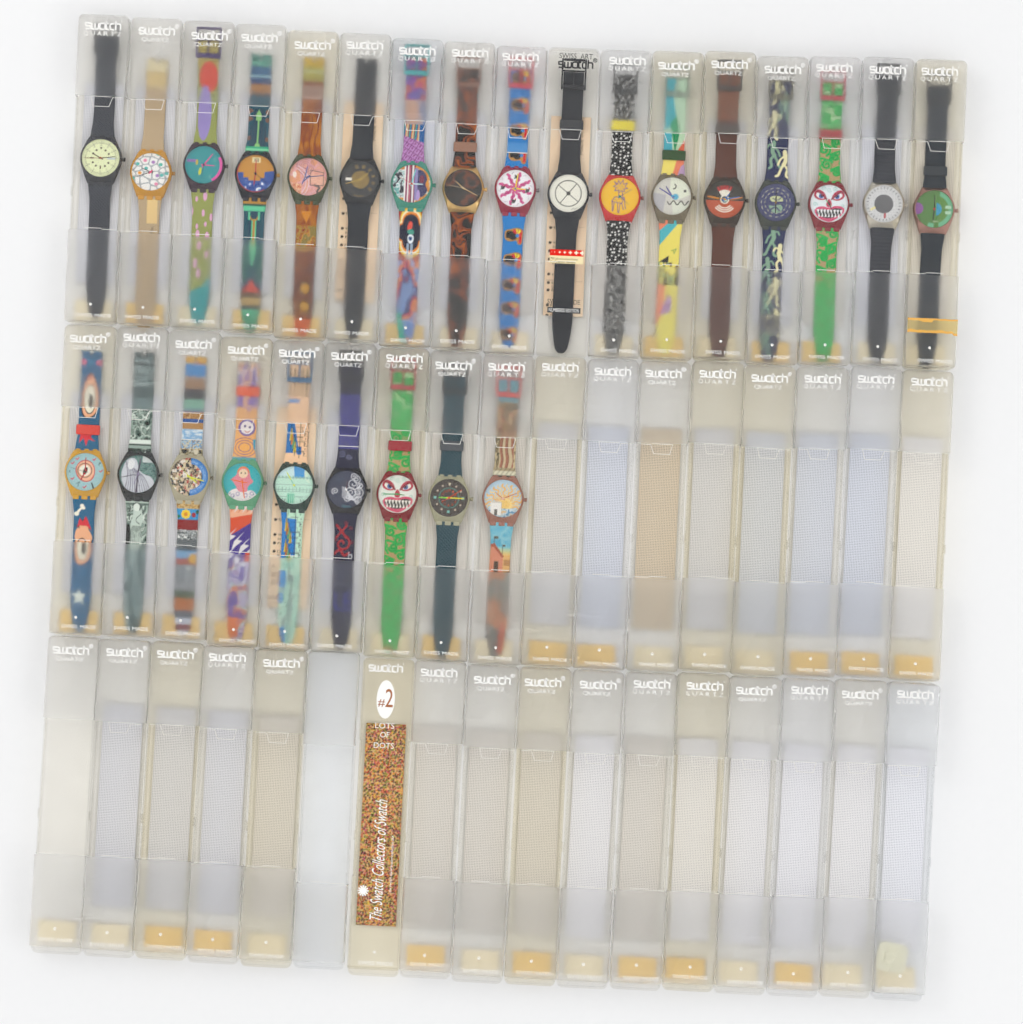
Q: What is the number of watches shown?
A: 26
